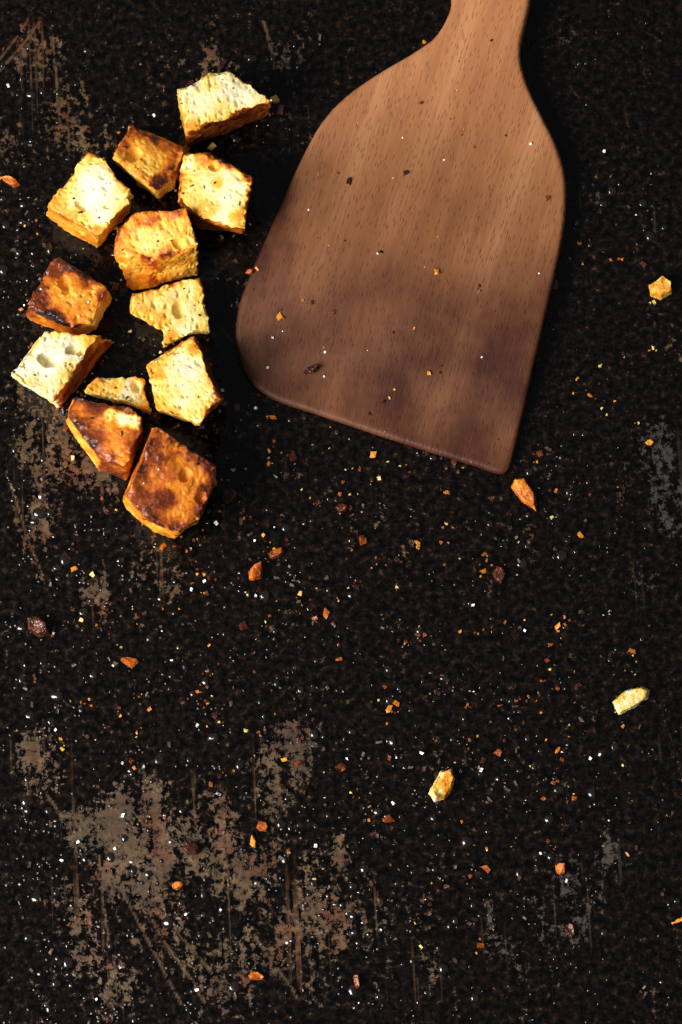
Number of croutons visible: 12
